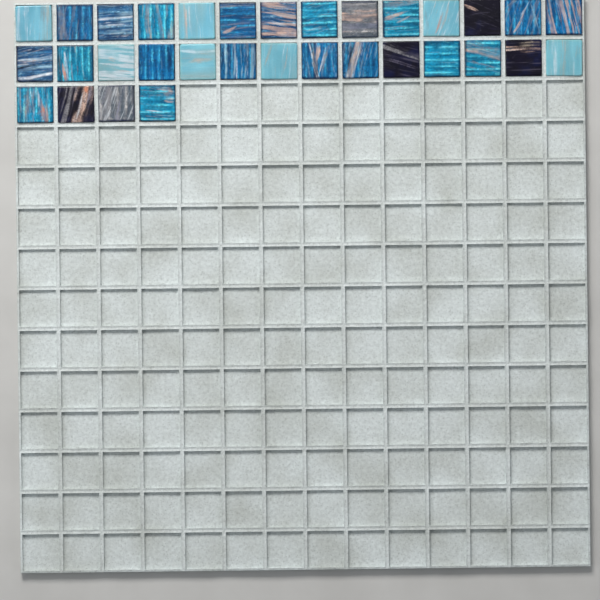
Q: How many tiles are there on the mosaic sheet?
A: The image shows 32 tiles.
